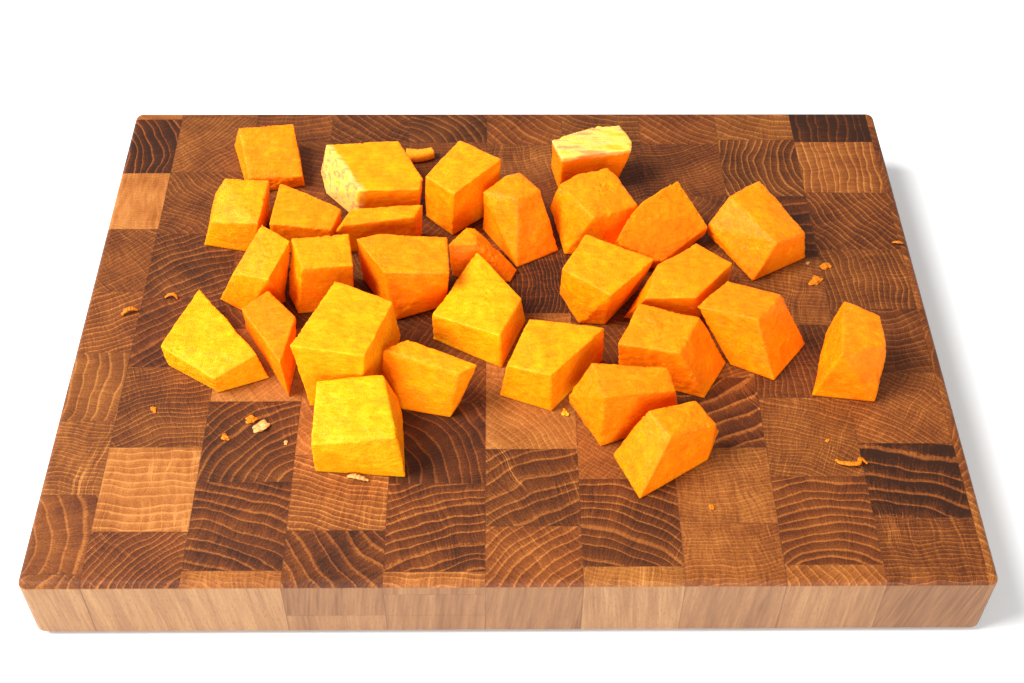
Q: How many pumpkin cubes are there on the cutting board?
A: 29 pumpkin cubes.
